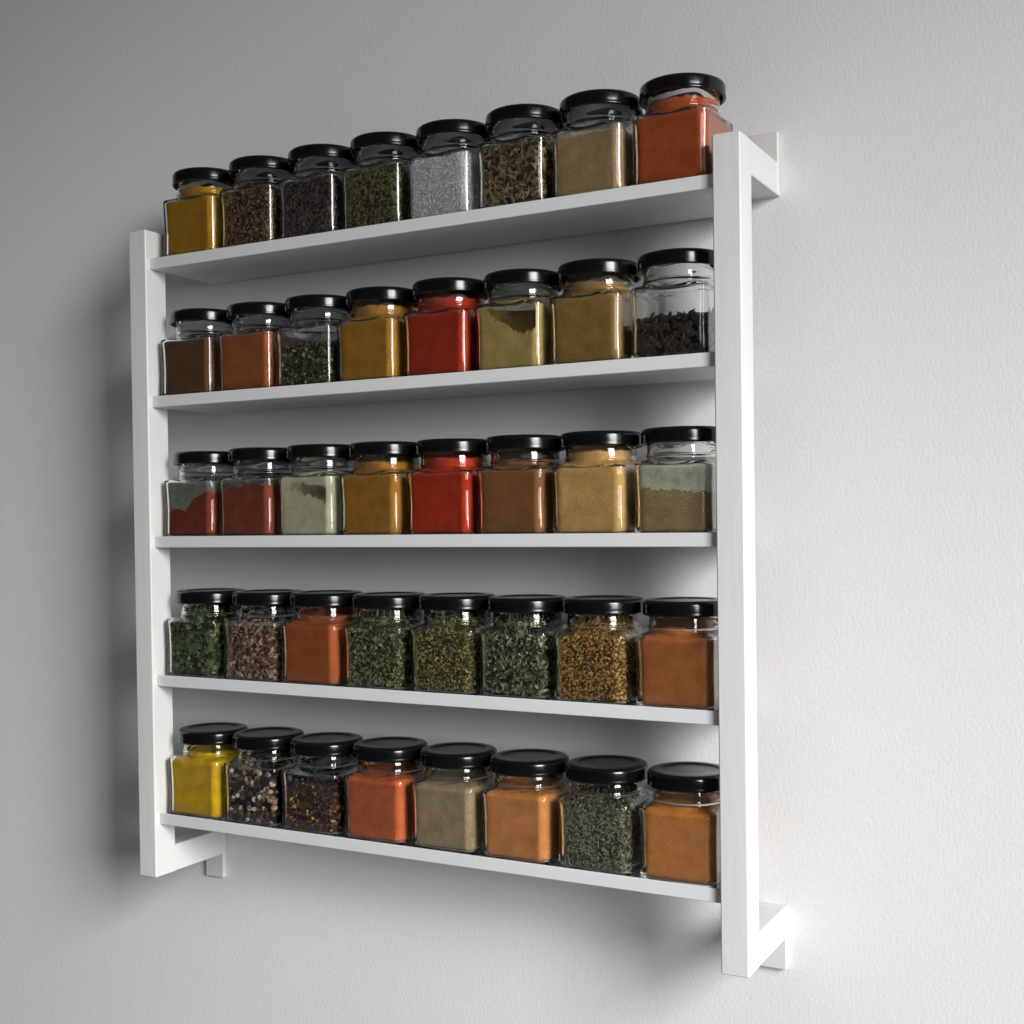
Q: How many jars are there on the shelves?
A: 40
